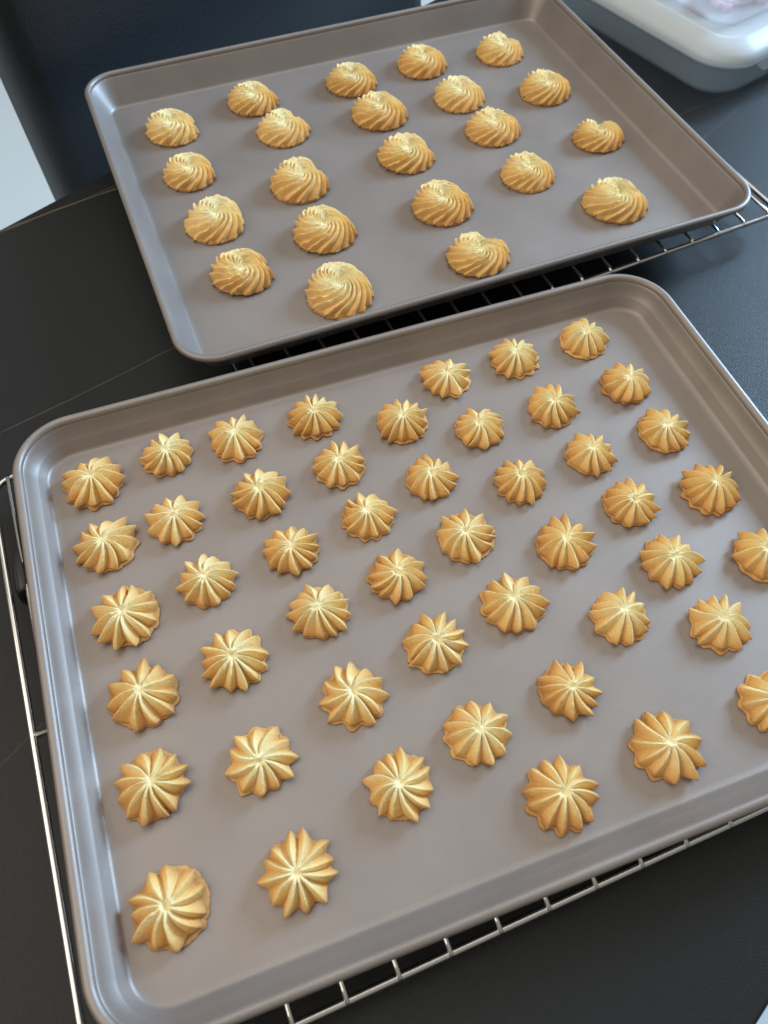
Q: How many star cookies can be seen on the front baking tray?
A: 48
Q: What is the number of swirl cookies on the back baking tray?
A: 22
